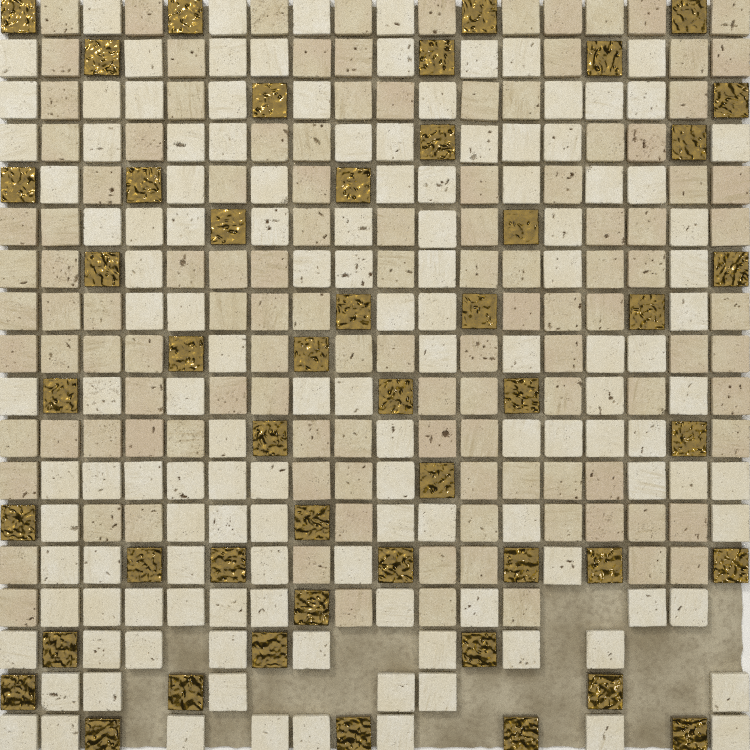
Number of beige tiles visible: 119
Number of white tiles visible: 132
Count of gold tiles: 48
